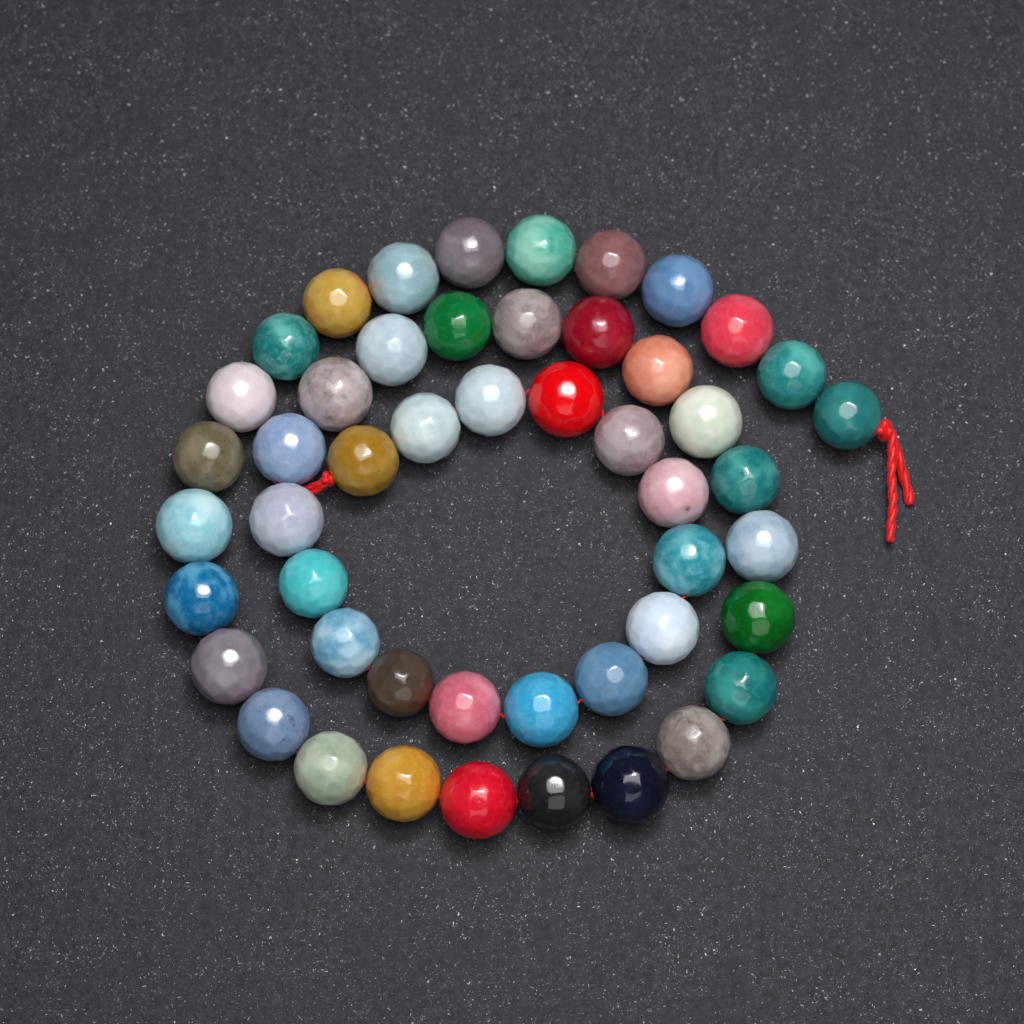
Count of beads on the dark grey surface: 49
